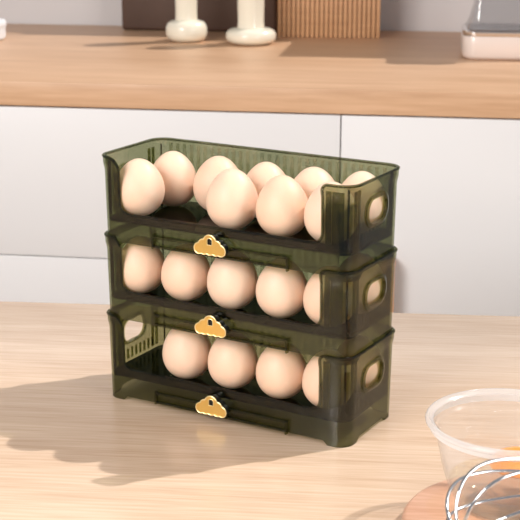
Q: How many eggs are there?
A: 20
